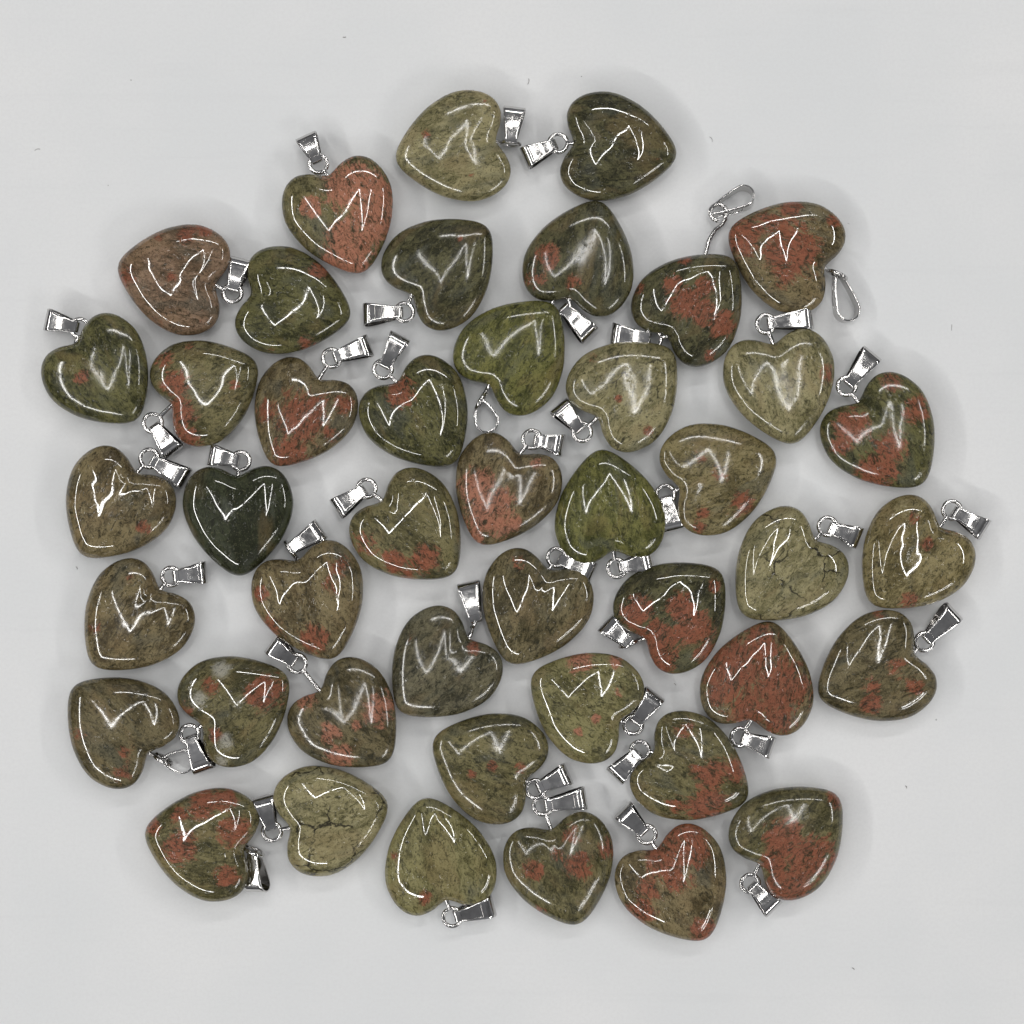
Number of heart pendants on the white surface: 44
